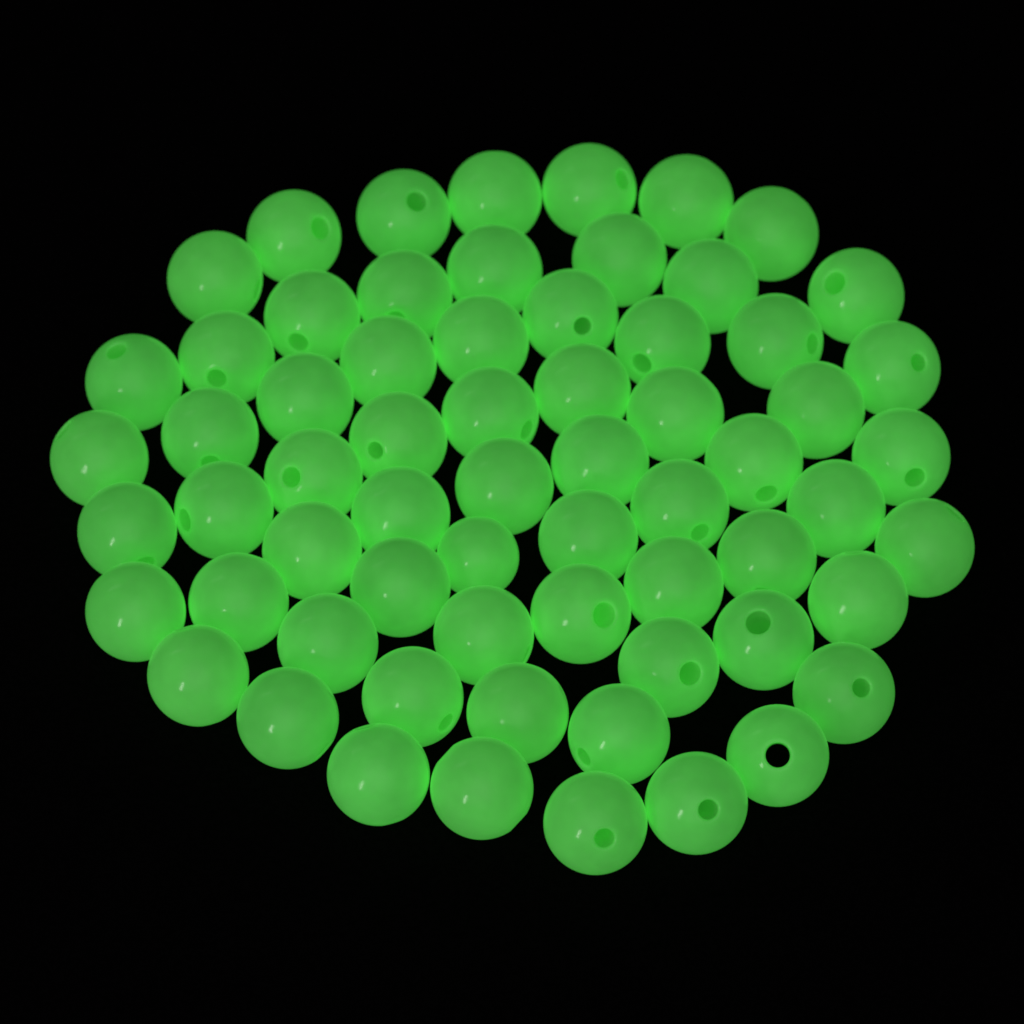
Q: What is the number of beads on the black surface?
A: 65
